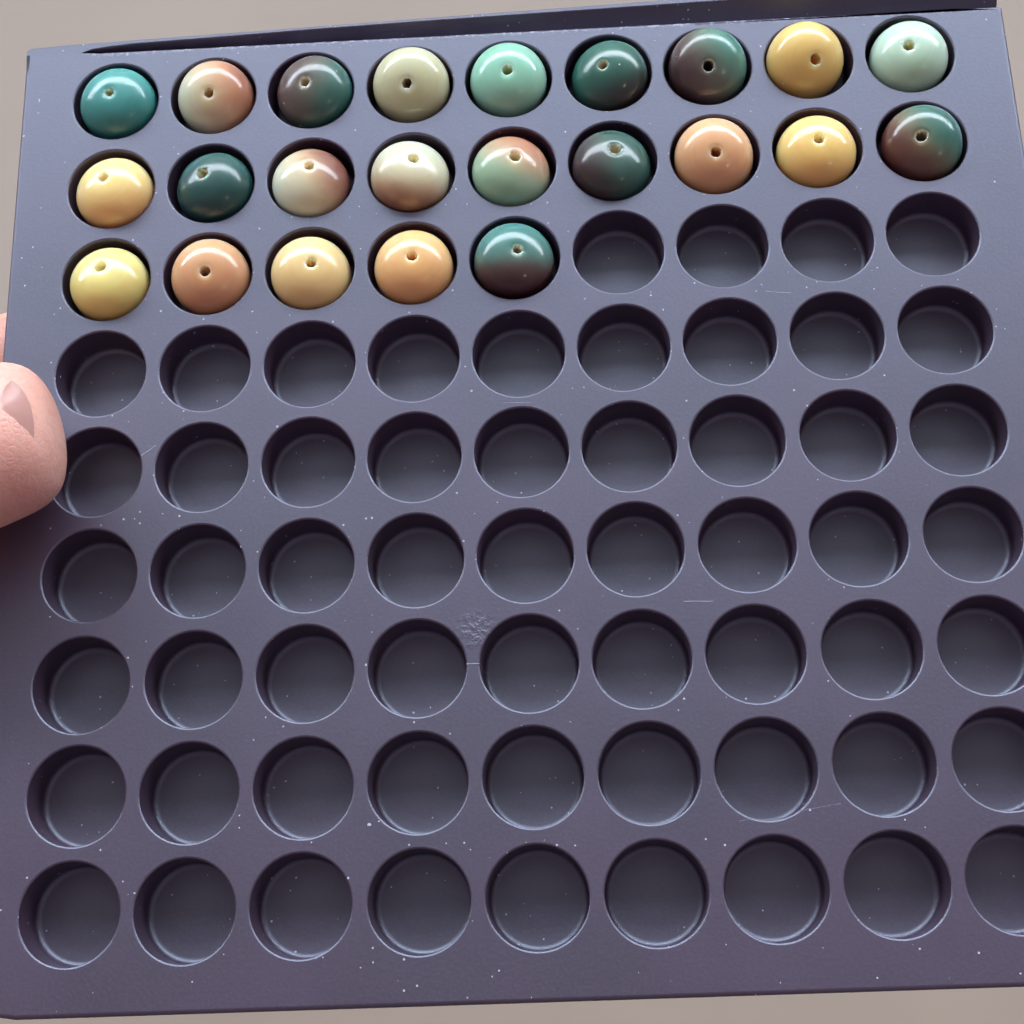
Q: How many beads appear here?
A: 23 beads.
